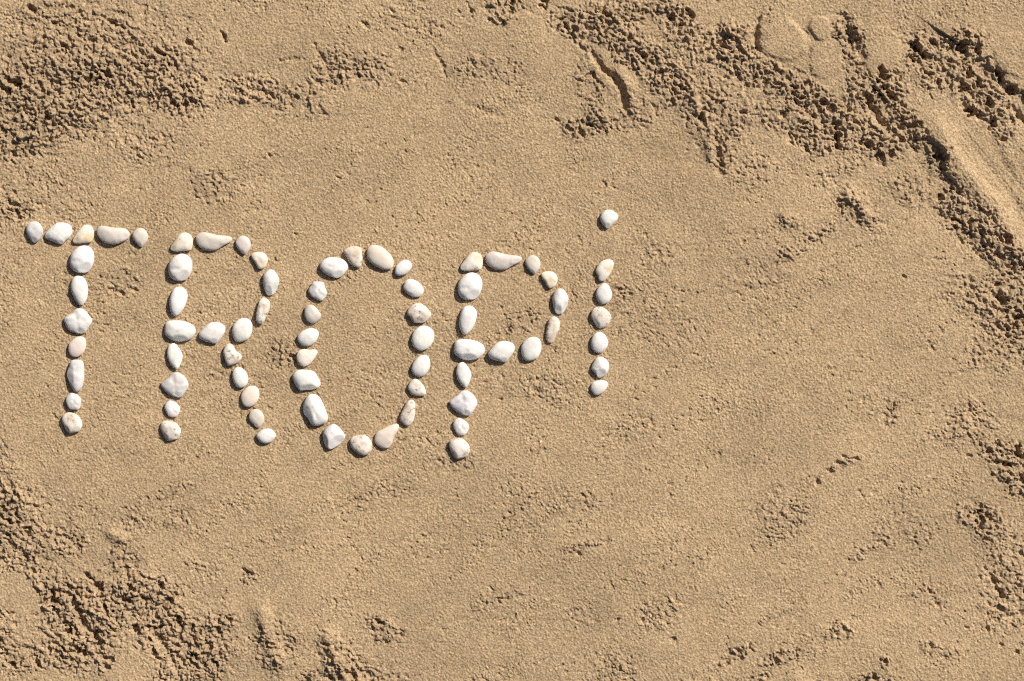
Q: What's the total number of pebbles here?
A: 73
